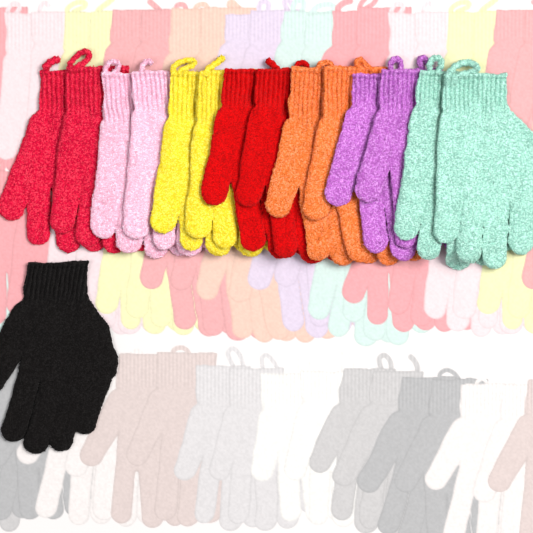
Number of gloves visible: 15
